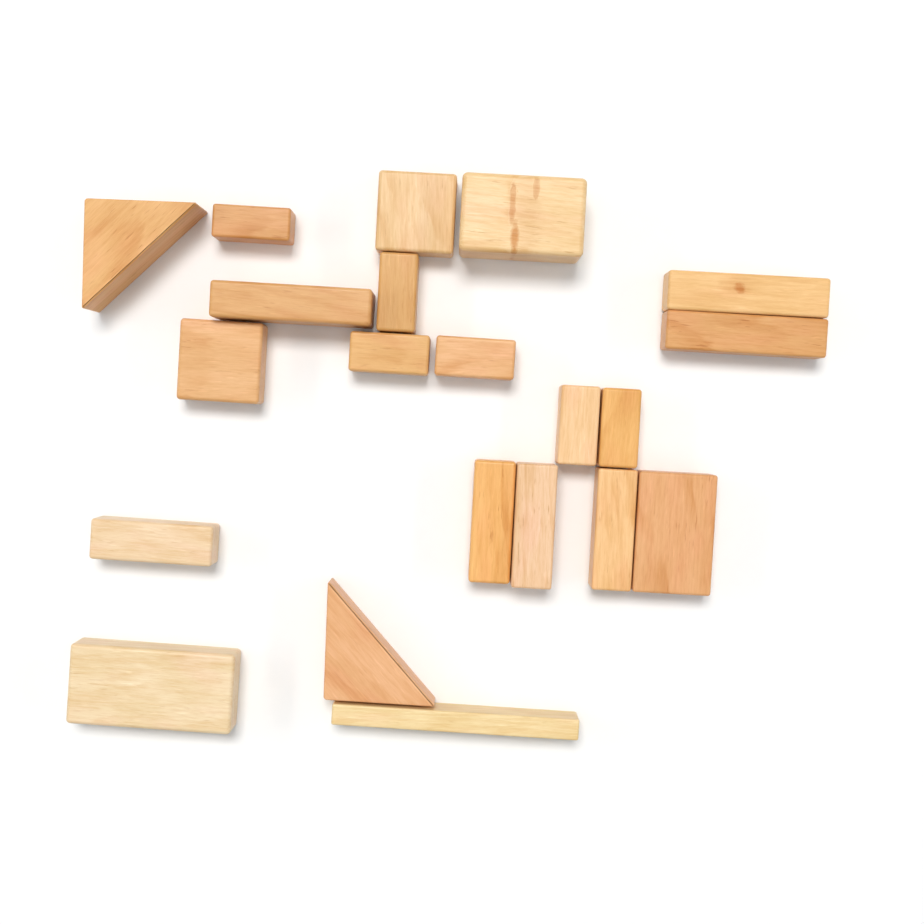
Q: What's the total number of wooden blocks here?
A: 21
